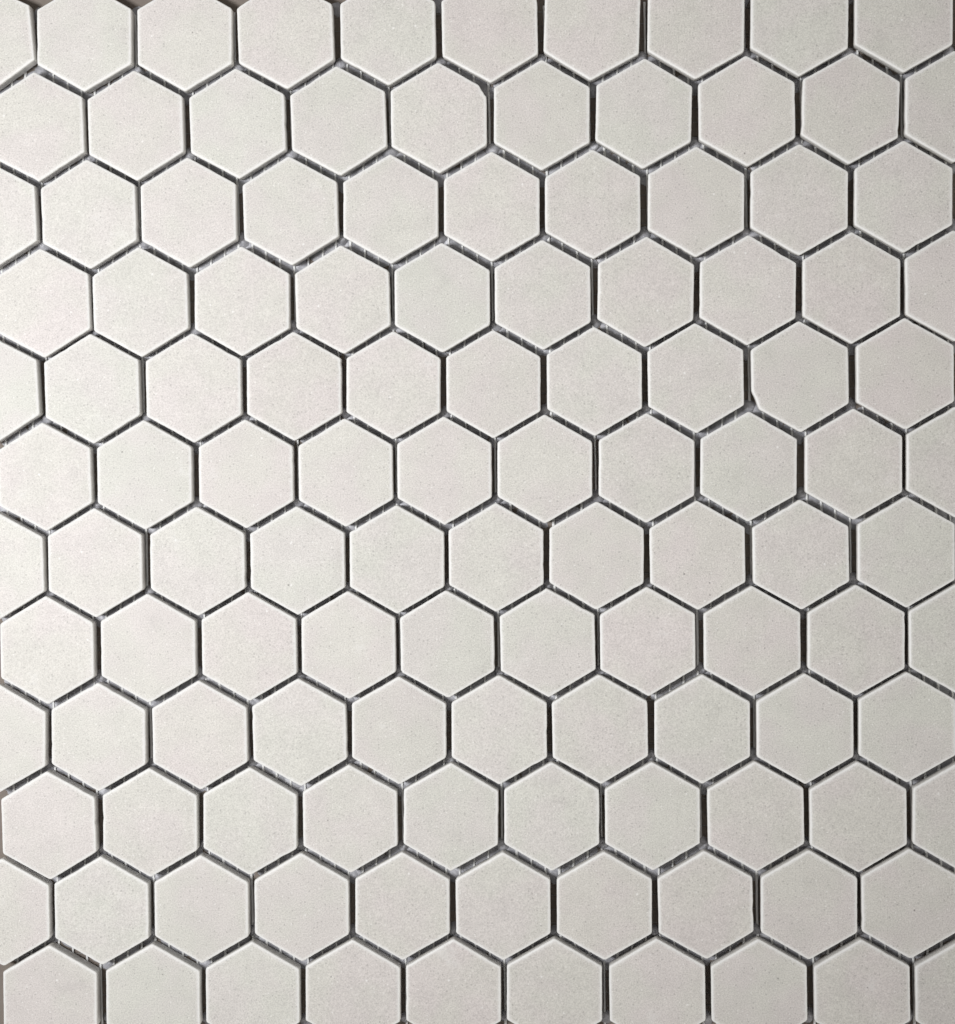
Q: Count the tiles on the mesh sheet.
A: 120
